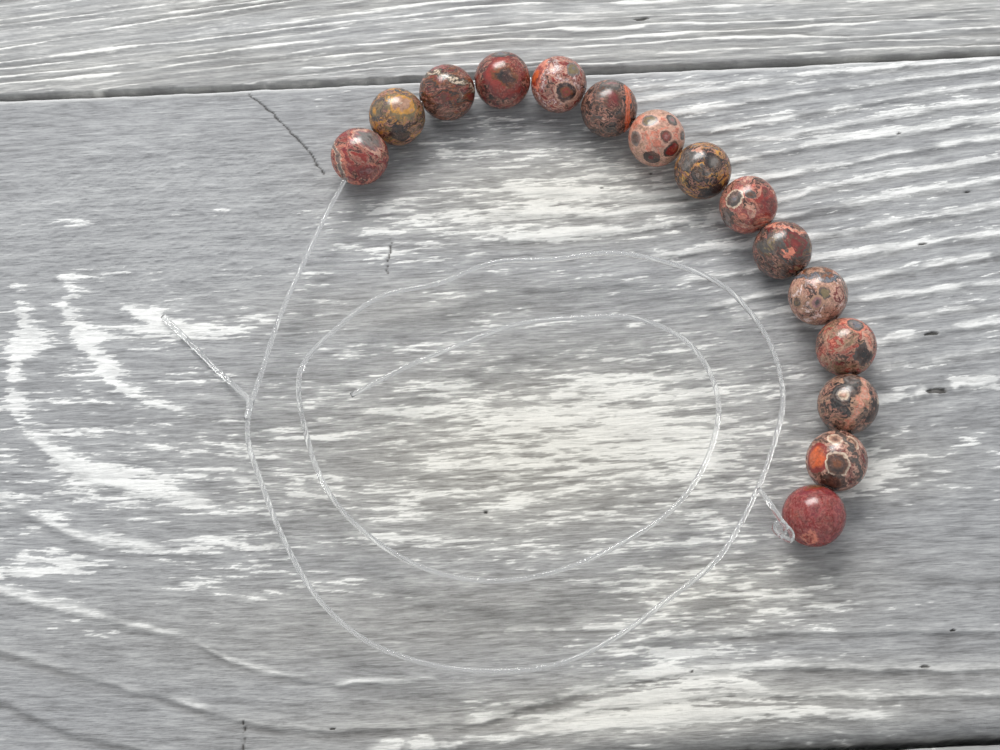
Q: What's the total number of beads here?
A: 15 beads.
